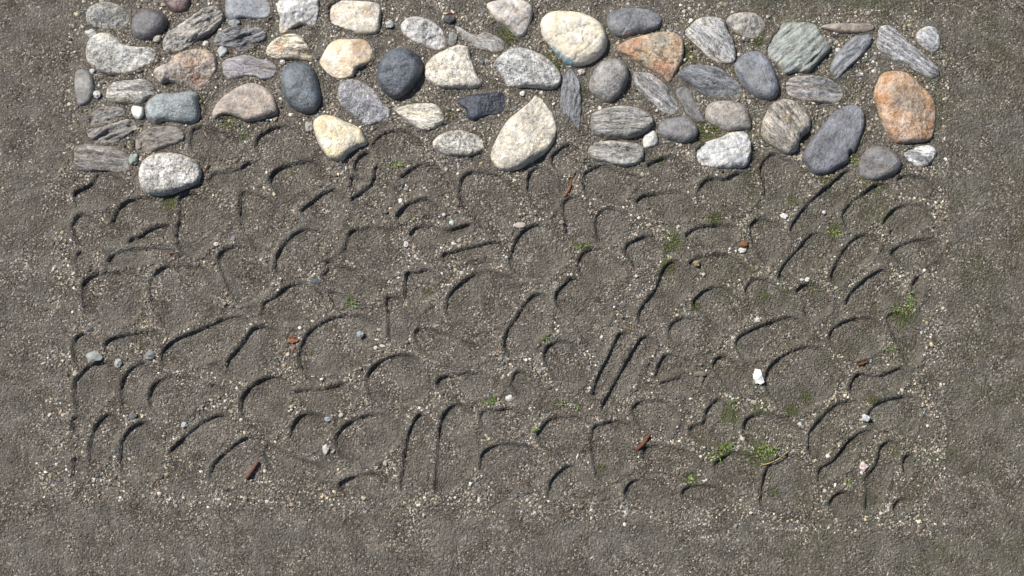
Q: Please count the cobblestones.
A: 64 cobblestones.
